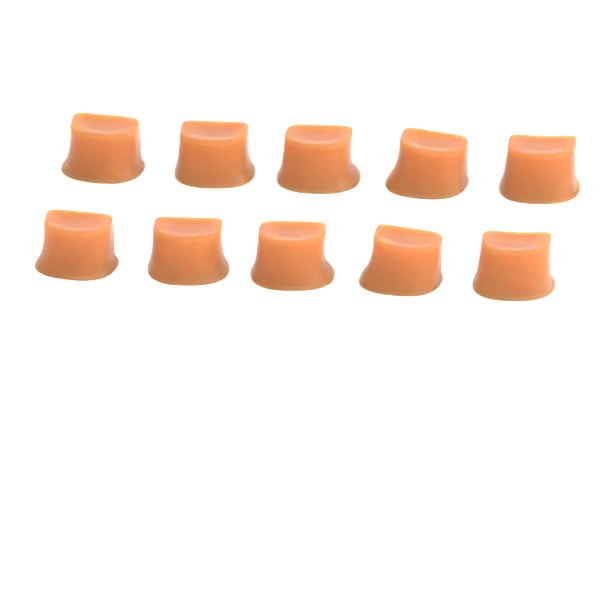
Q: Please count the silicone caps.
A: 10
